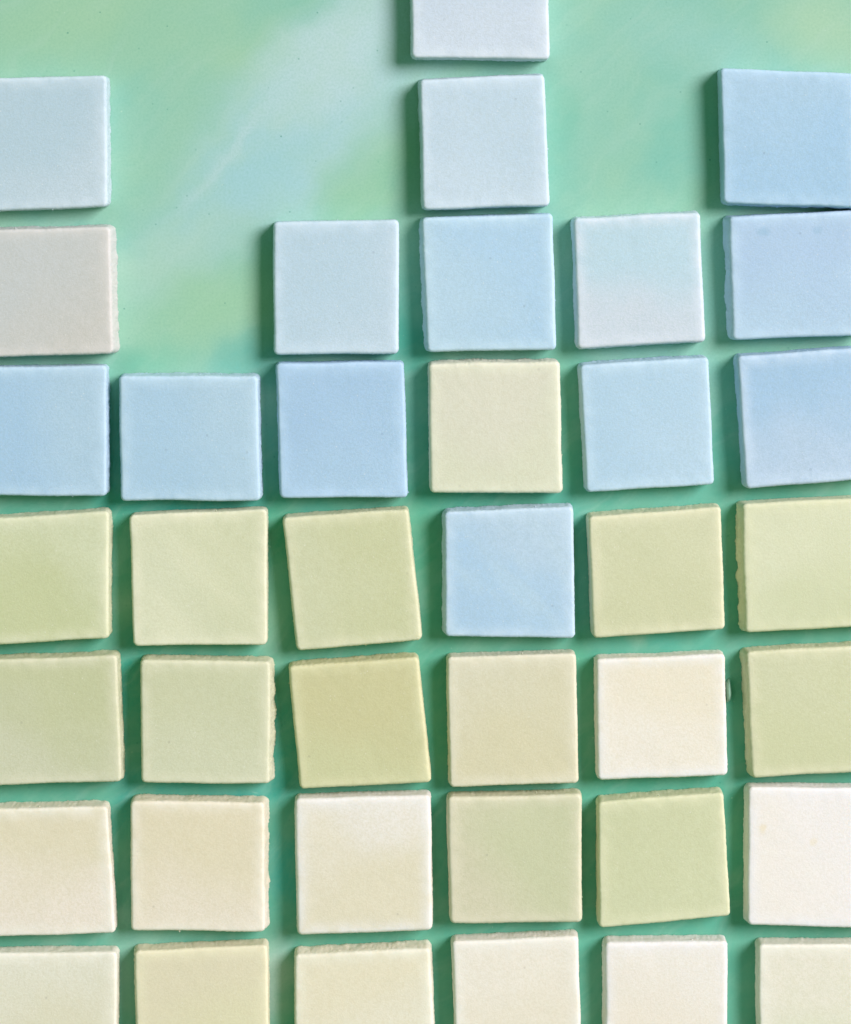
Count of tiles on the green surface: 39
